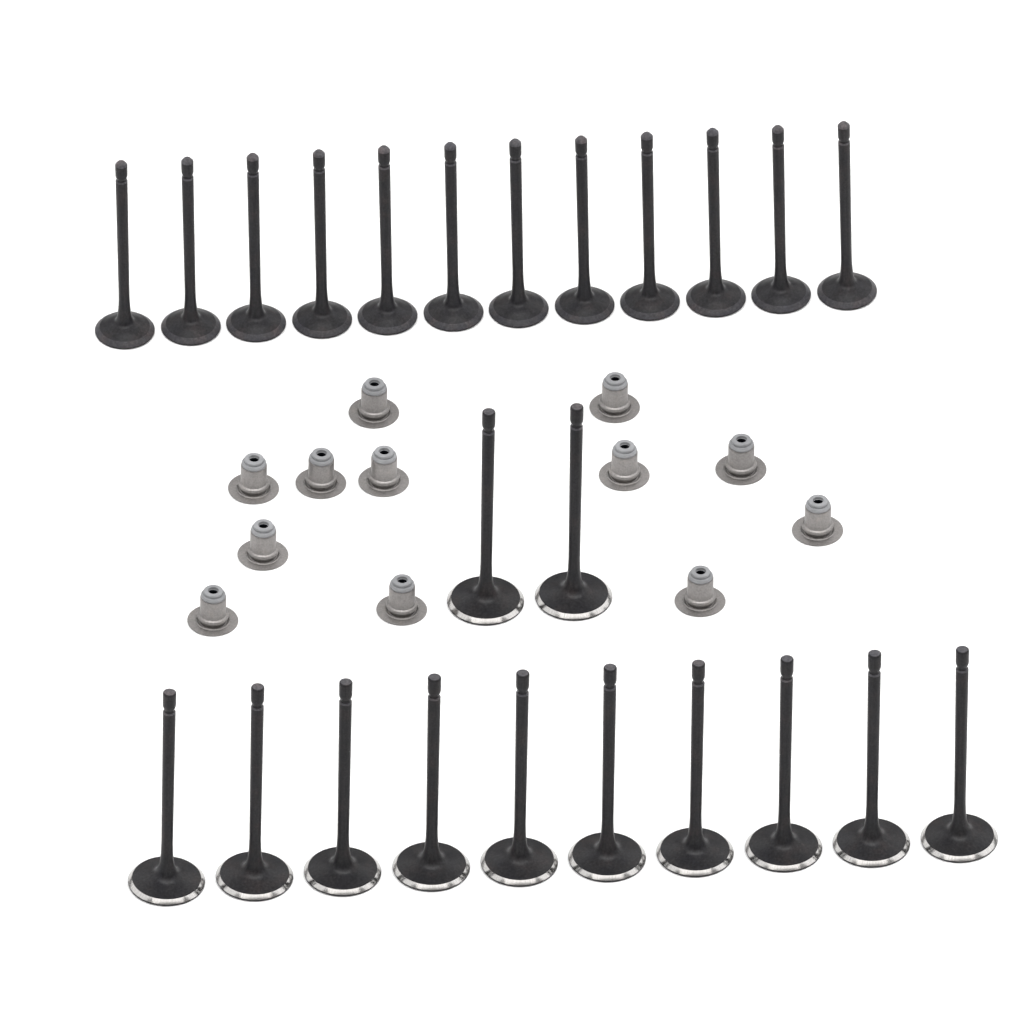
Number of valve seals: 12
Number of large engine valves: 12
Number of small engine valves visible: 12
